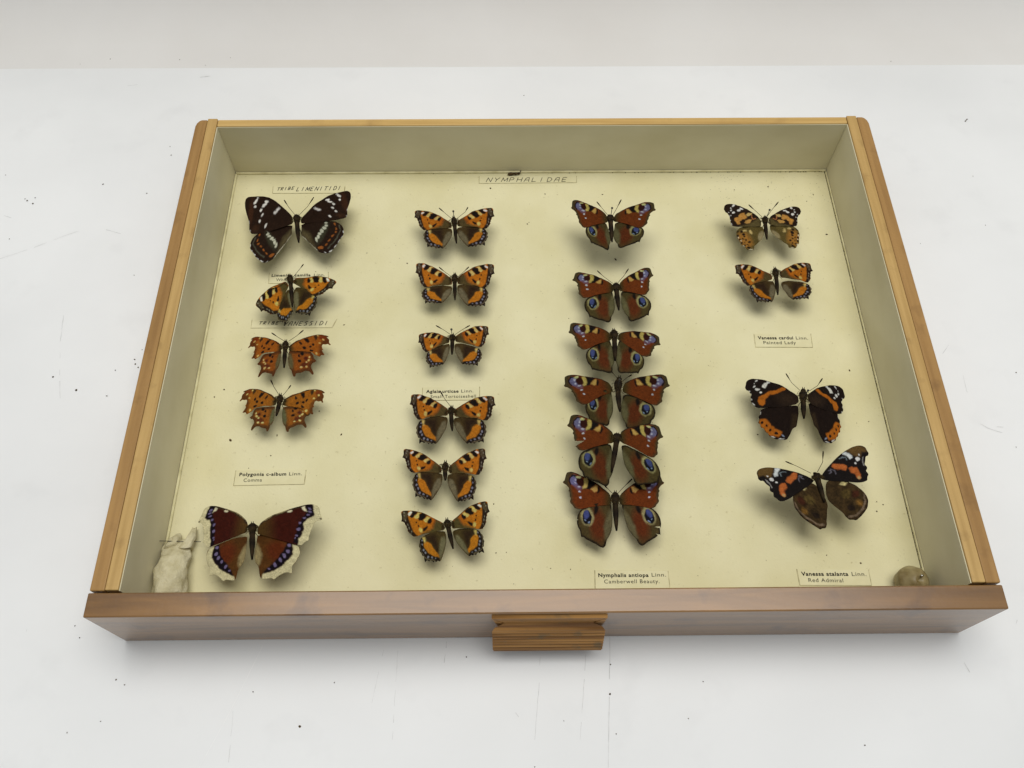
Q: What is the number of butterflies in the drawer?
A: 21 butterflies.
